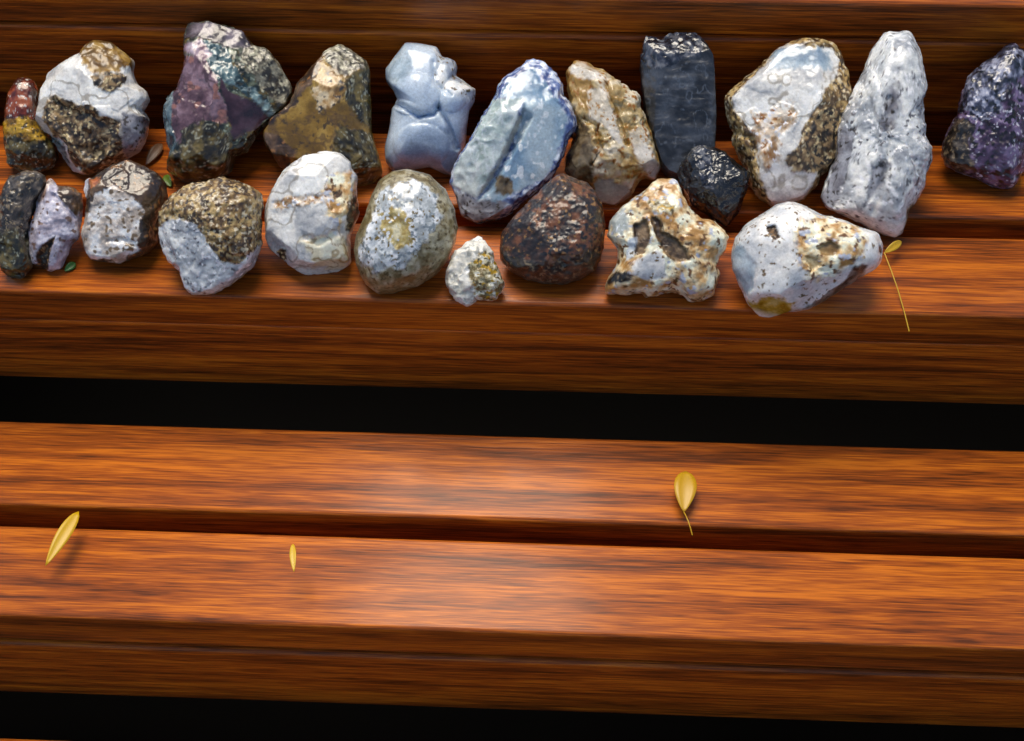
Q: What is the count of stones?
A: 22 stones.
